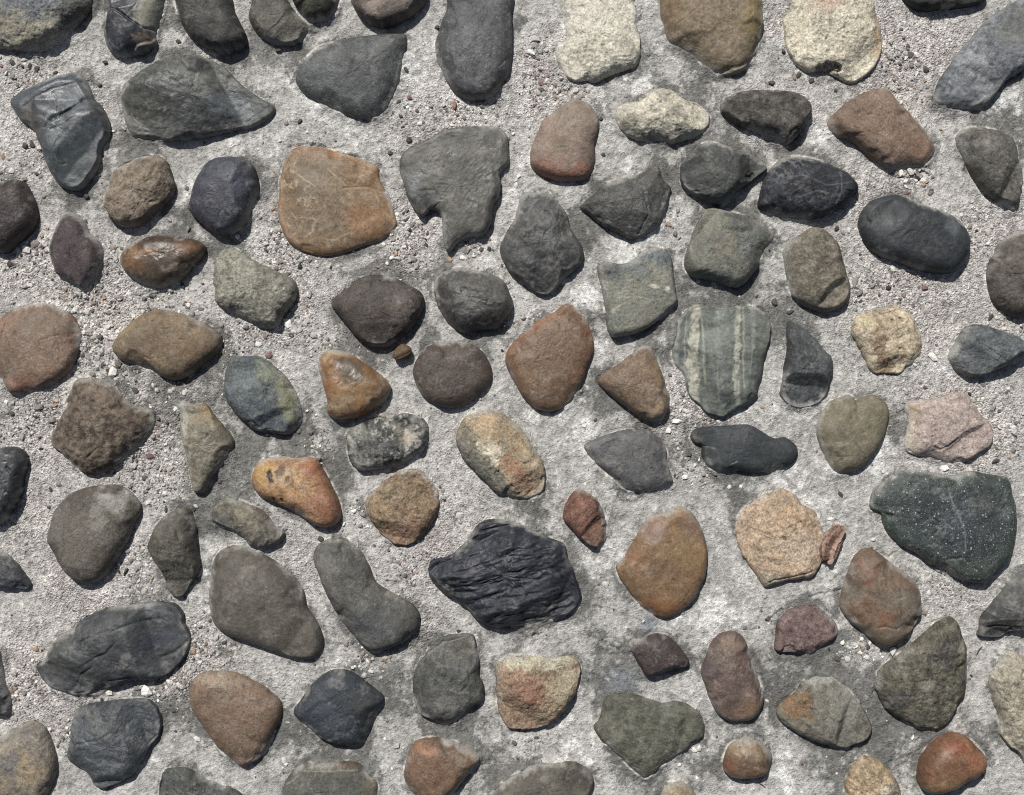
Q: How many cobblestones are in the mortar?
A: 97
